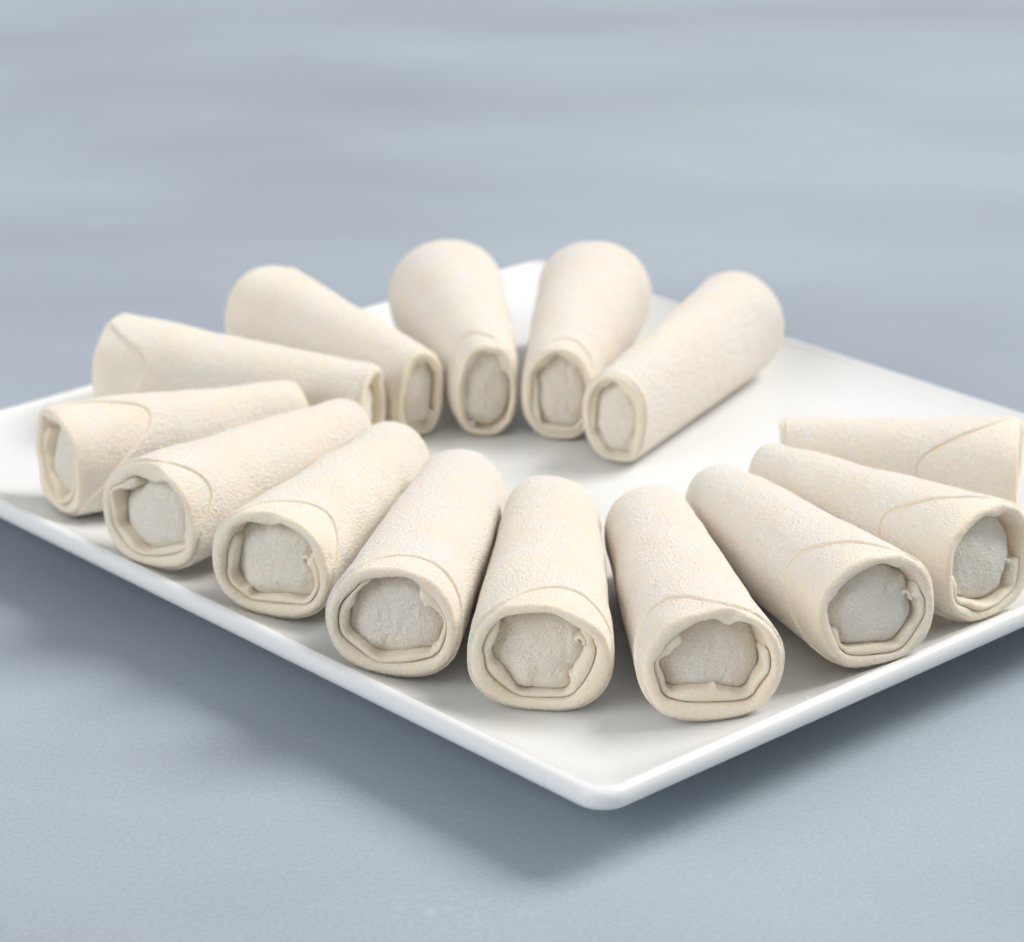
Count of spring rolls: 14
